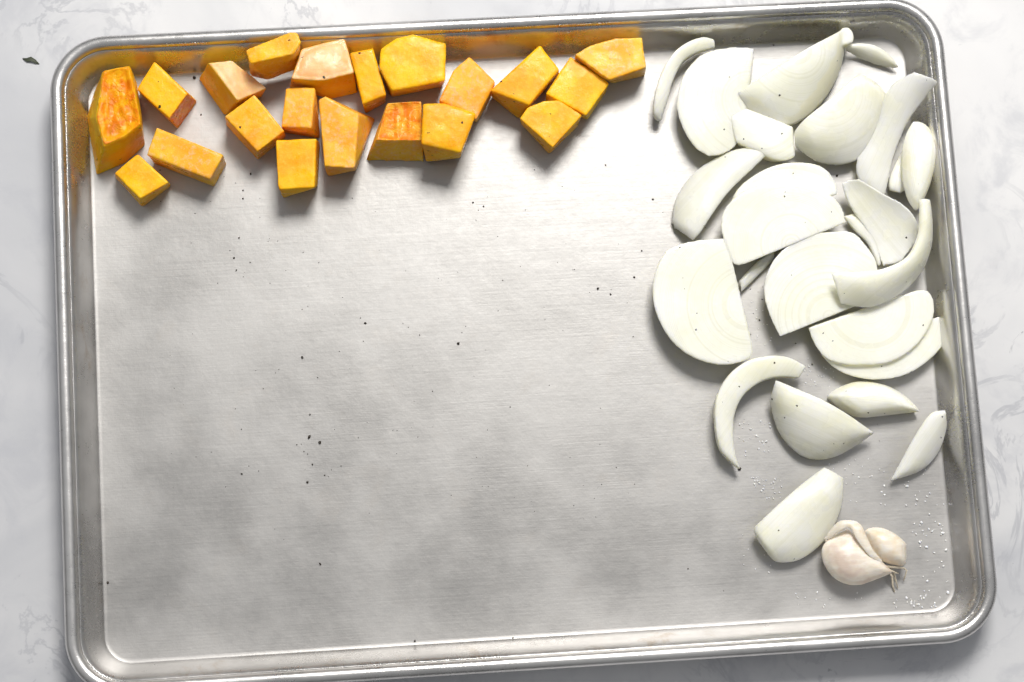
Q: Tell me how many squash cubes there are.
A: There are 20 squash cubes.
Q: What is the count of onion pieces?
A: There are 22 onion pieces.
